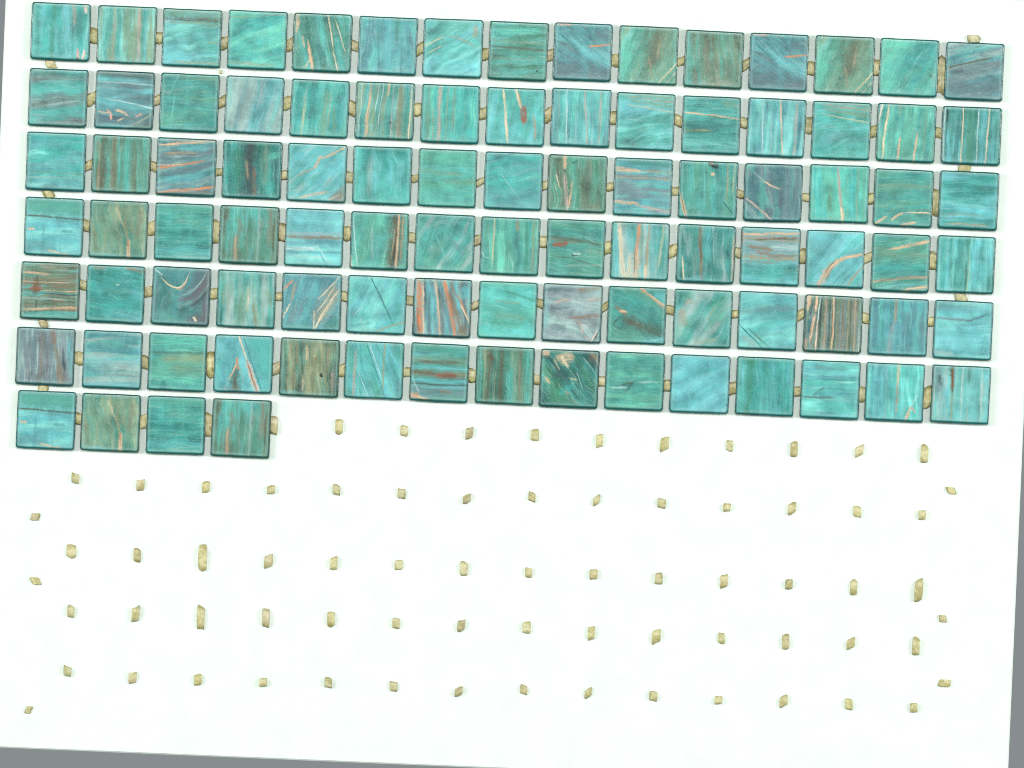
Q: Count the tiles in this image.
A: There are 94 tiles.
